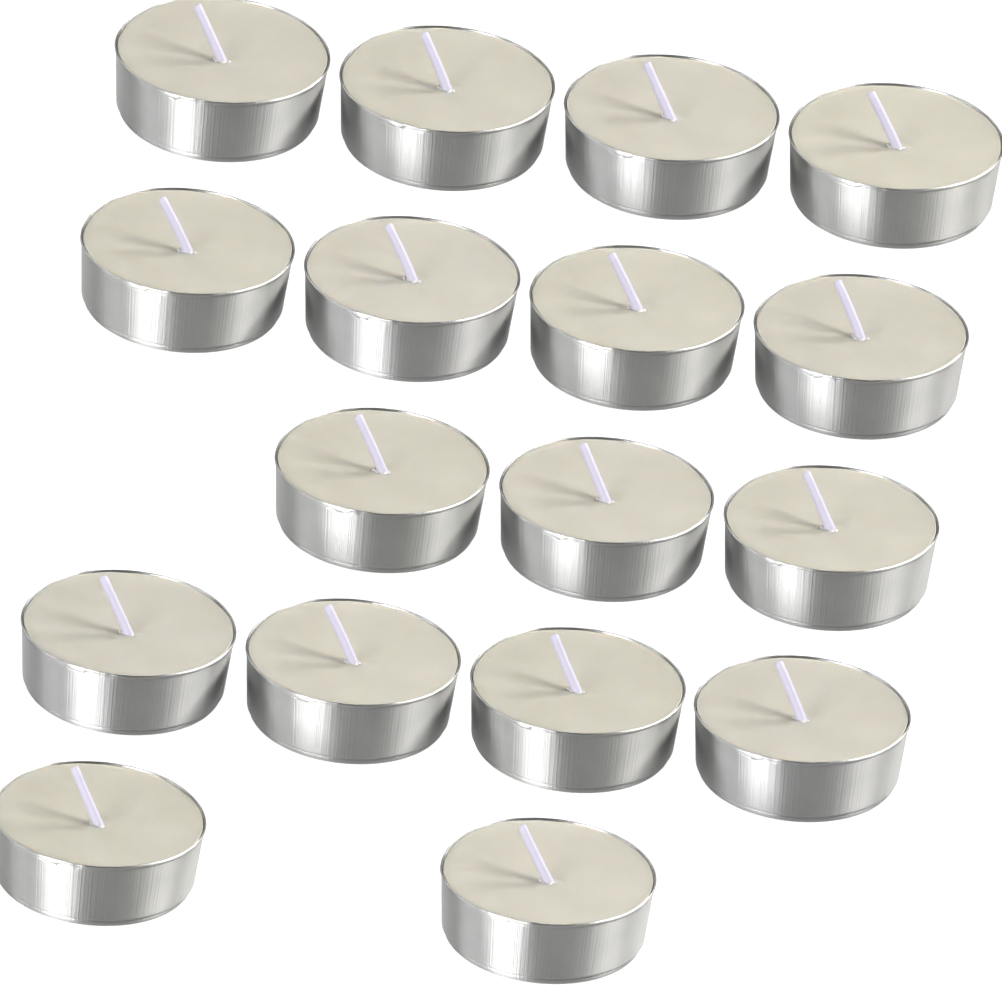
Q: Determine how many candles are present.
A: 17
